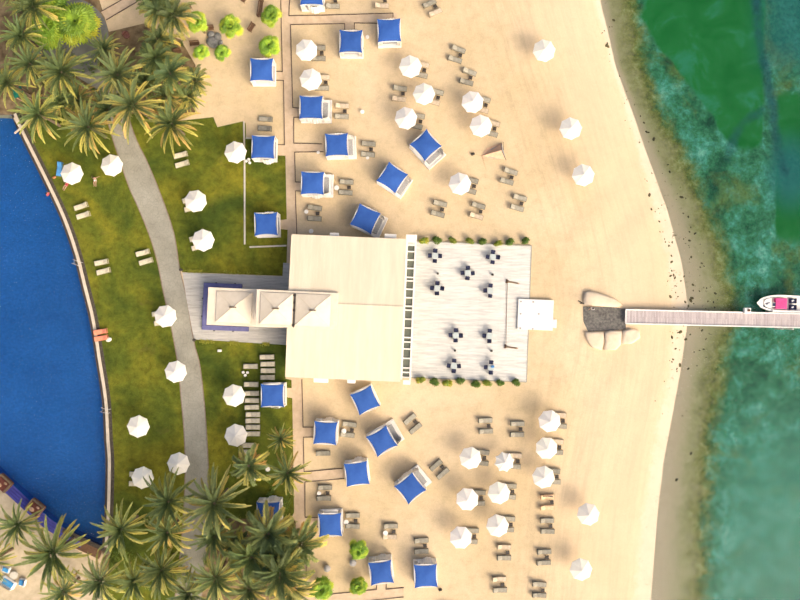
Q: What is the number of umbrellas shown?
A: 34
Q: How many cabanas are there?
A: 22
